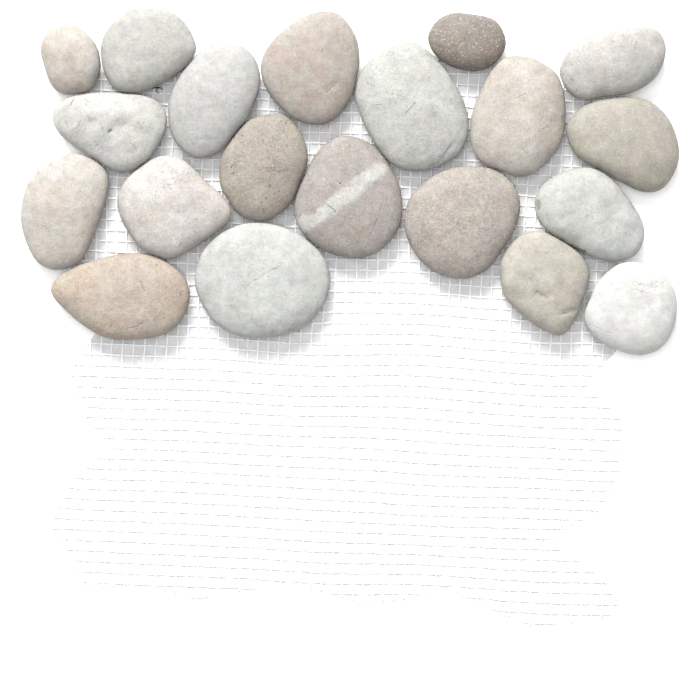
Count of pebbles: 20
